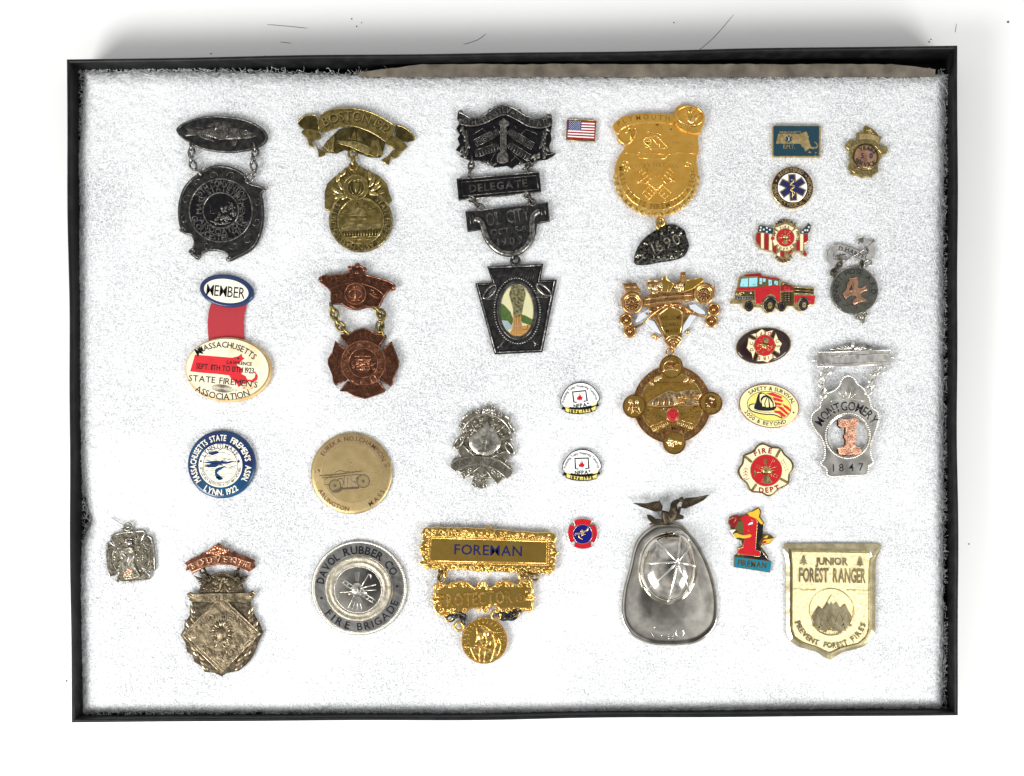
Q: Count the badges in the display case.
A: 31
